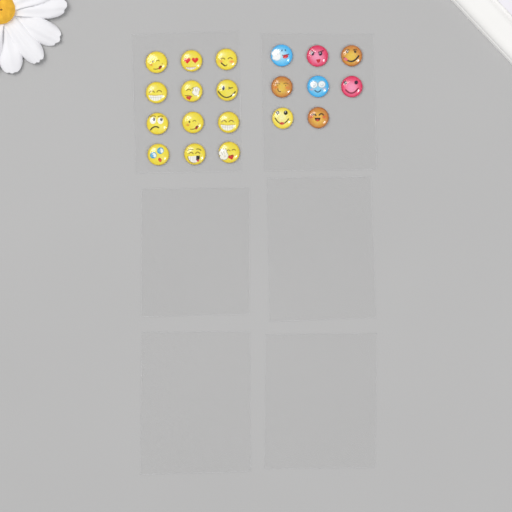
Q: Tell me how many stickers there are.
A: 20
